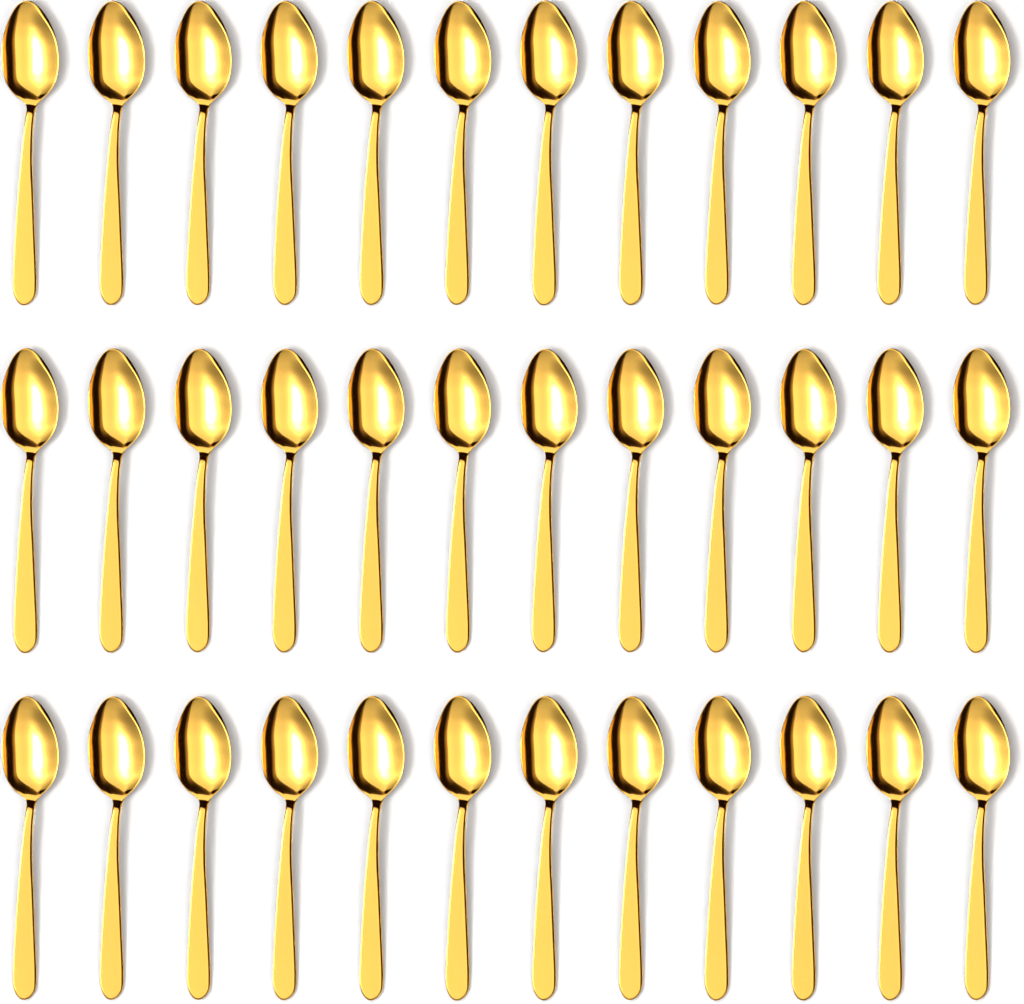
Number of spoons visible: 36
